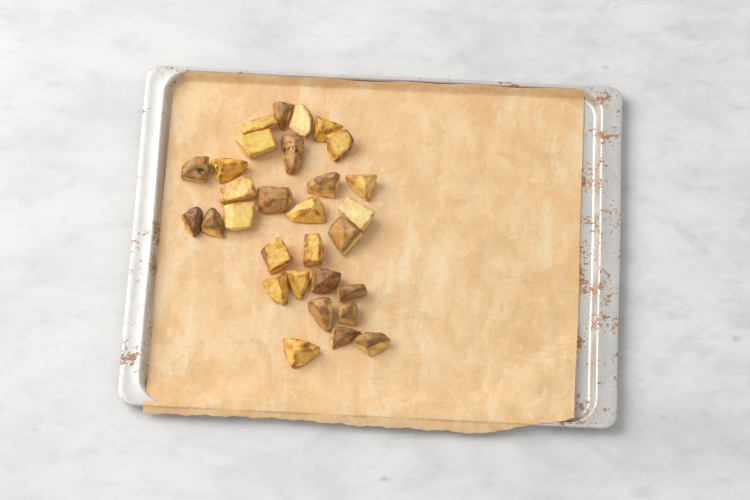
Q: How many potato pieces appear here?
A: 30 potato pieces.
